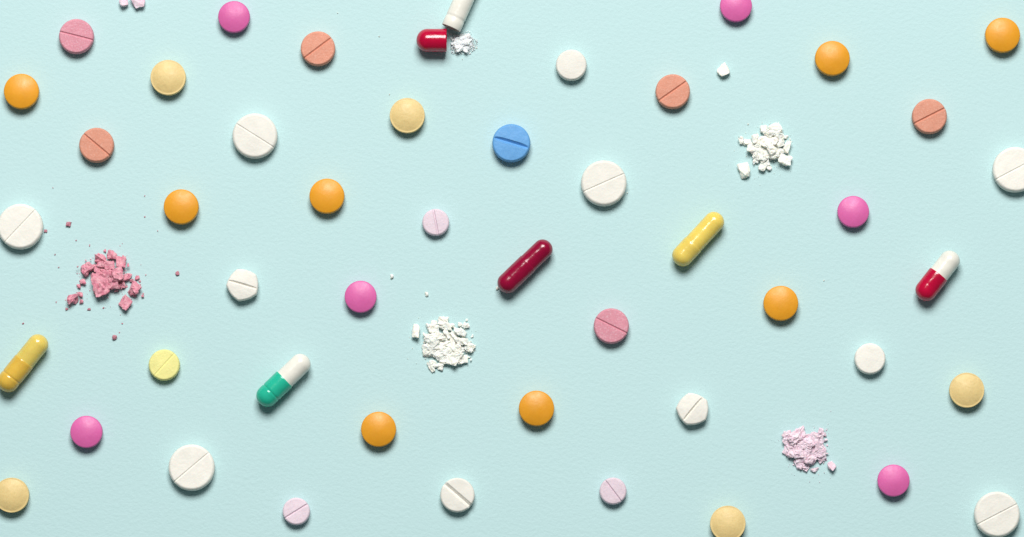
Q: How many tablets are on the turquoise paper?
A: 41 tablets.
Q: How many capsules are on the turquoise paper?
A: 6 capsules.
